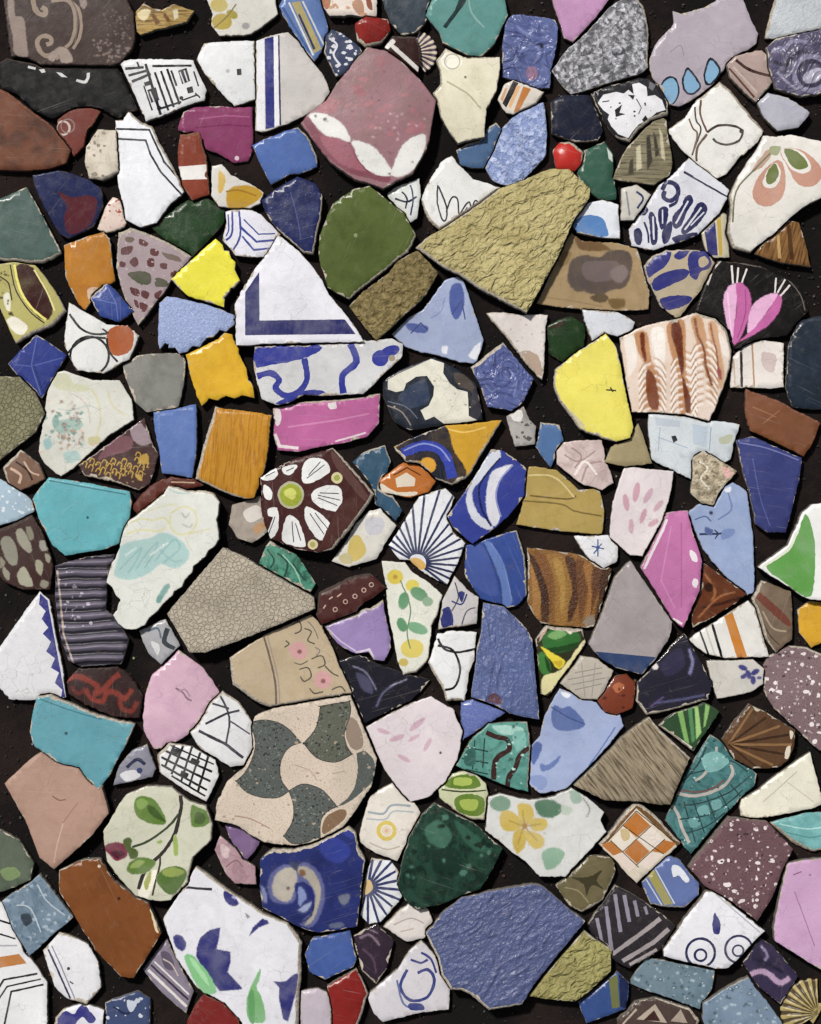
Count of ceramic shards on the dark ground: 200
